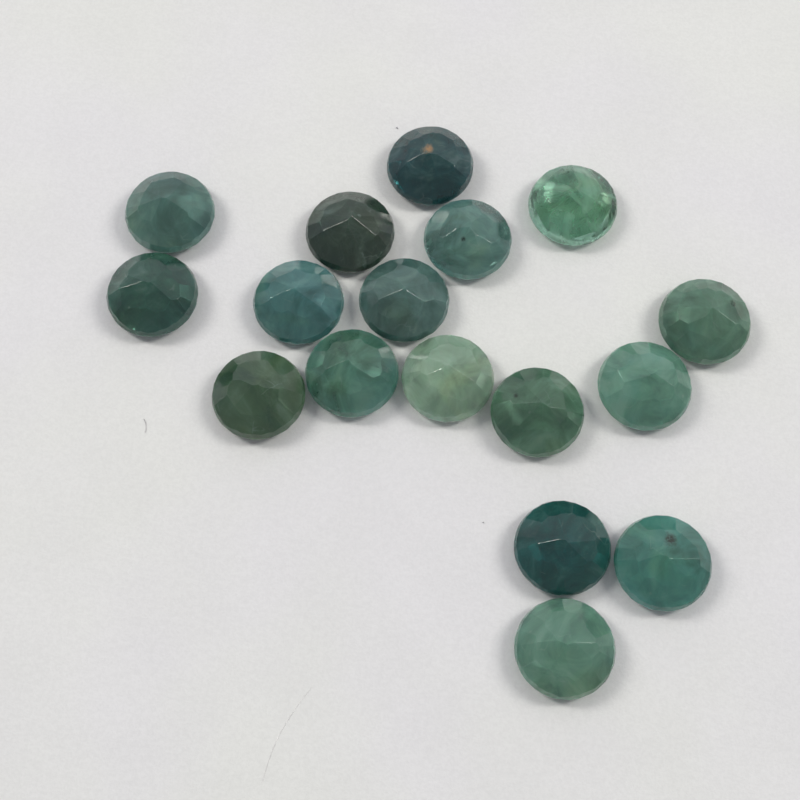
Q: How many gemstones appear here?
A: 17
